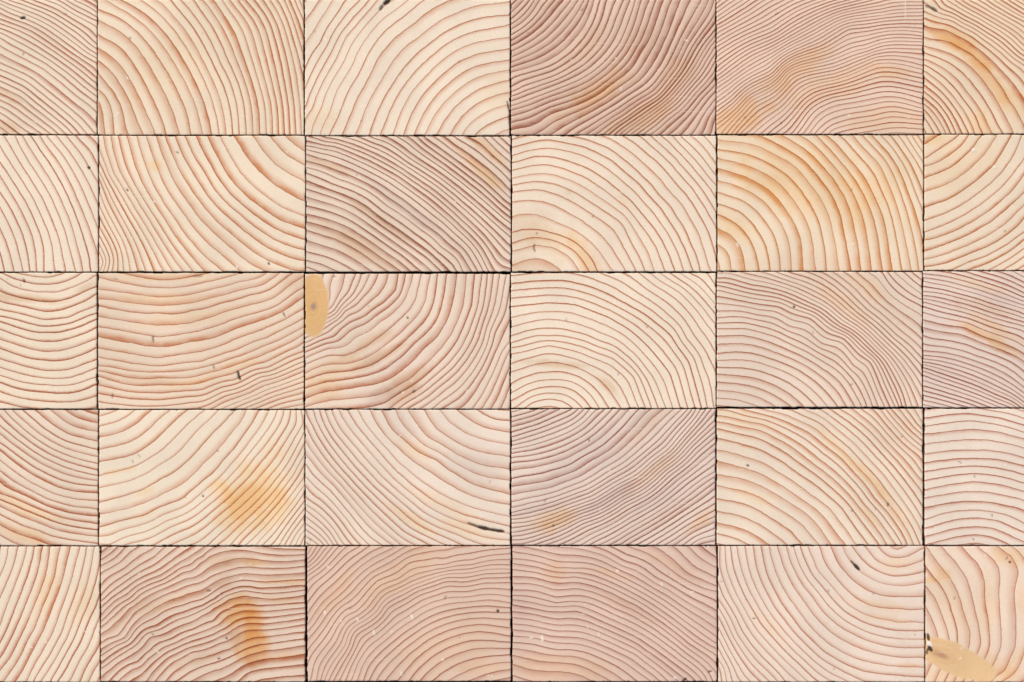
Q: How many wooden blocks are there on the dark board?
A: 30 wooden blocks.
